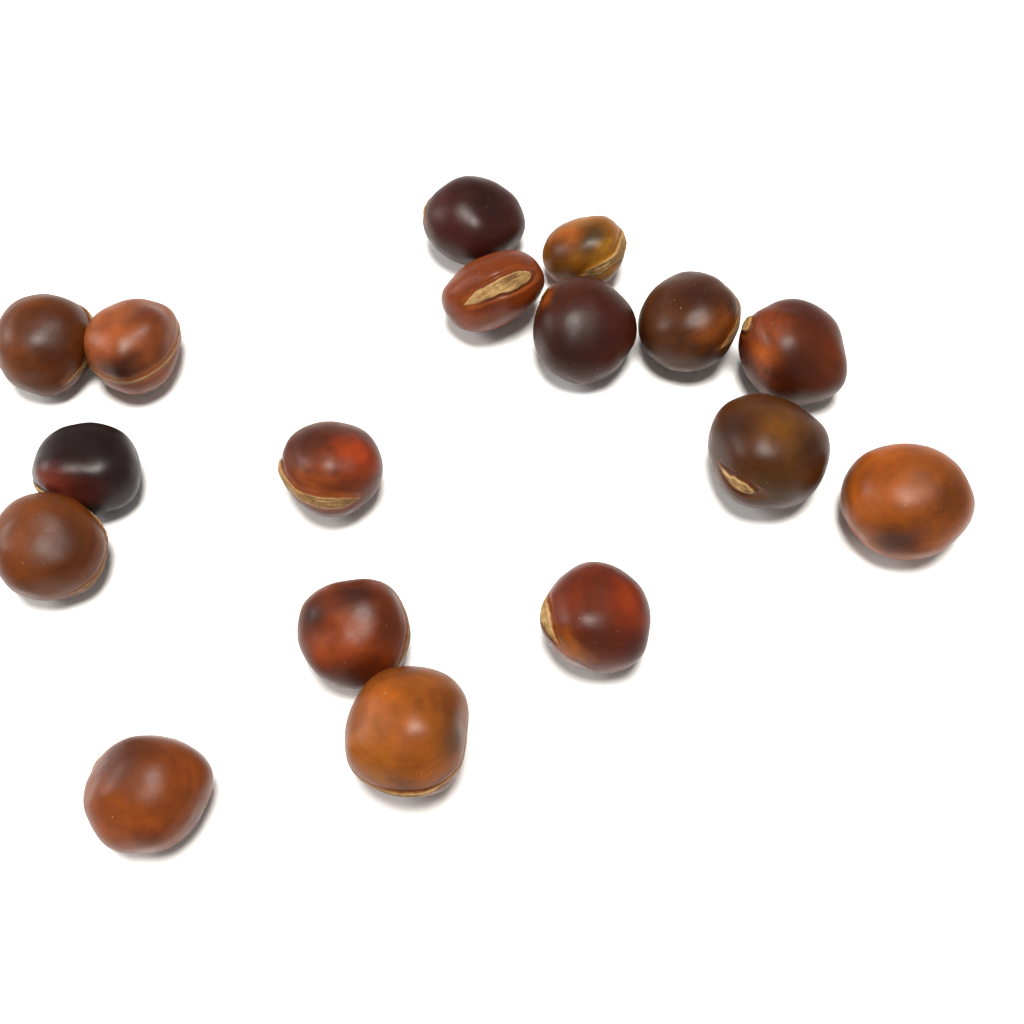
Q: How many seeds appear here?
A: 17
